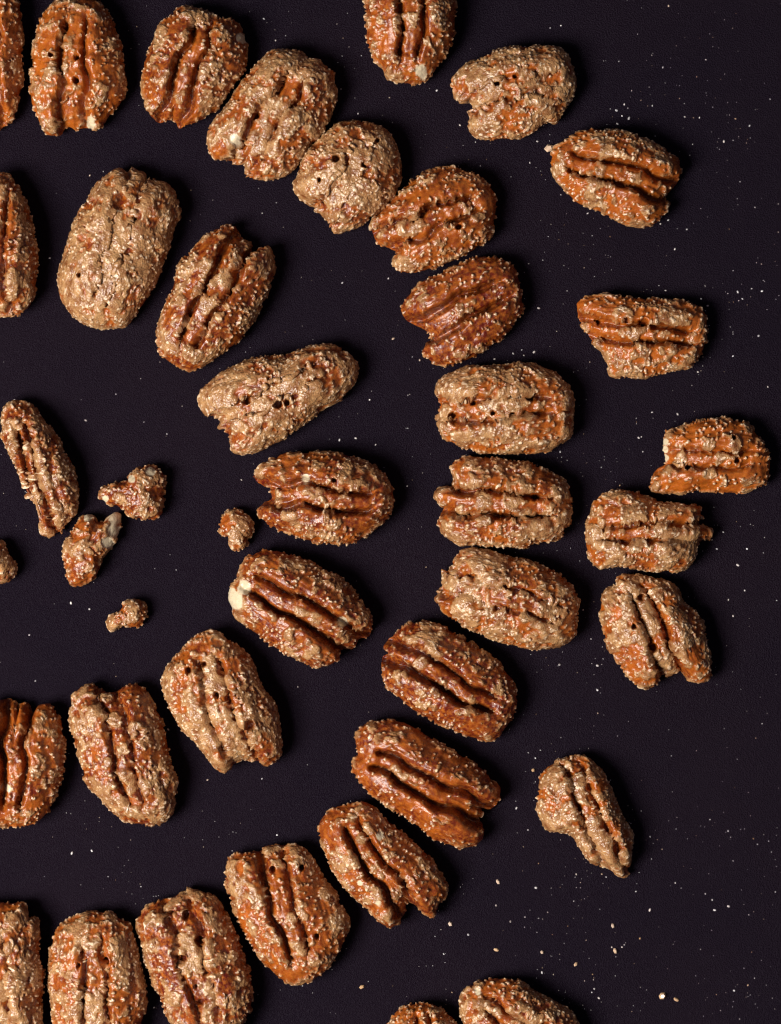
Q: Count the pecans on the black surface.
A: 37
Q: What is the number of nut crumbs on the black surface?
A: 5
